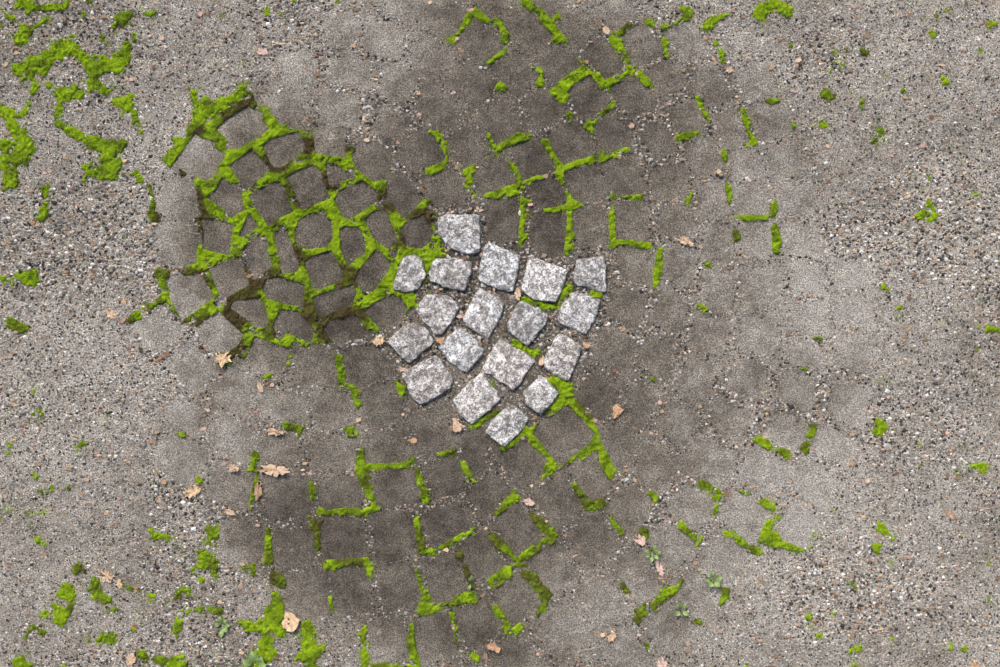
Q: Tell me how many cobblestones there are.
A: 18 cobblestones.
